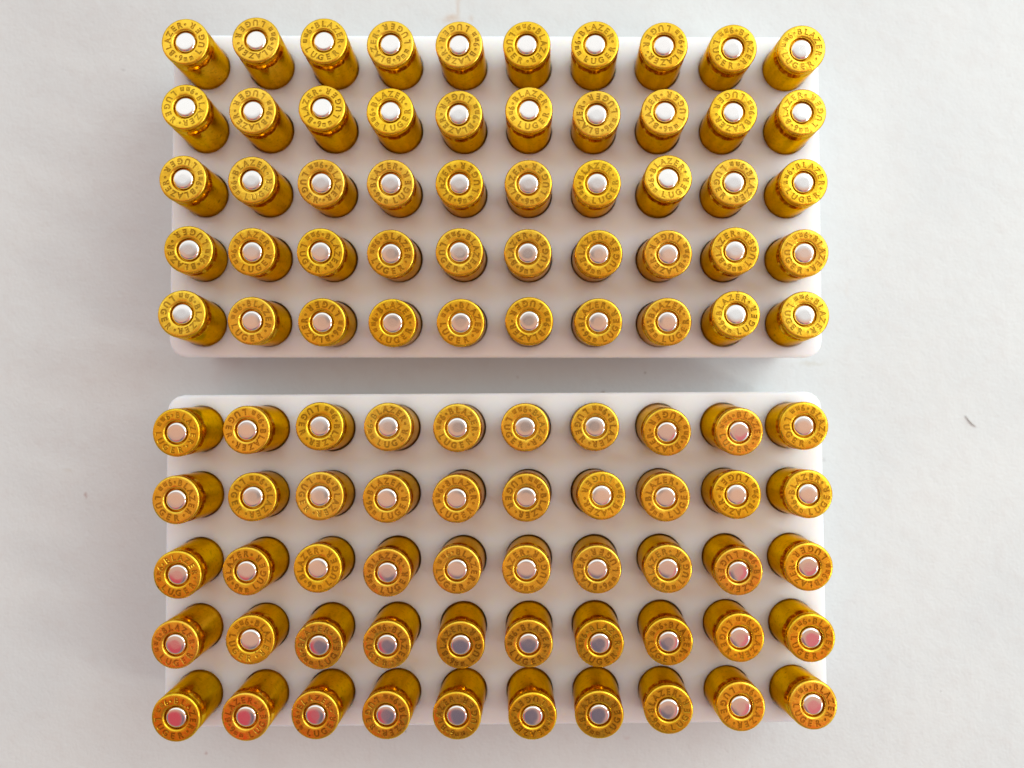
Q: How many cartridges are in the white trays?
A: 100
